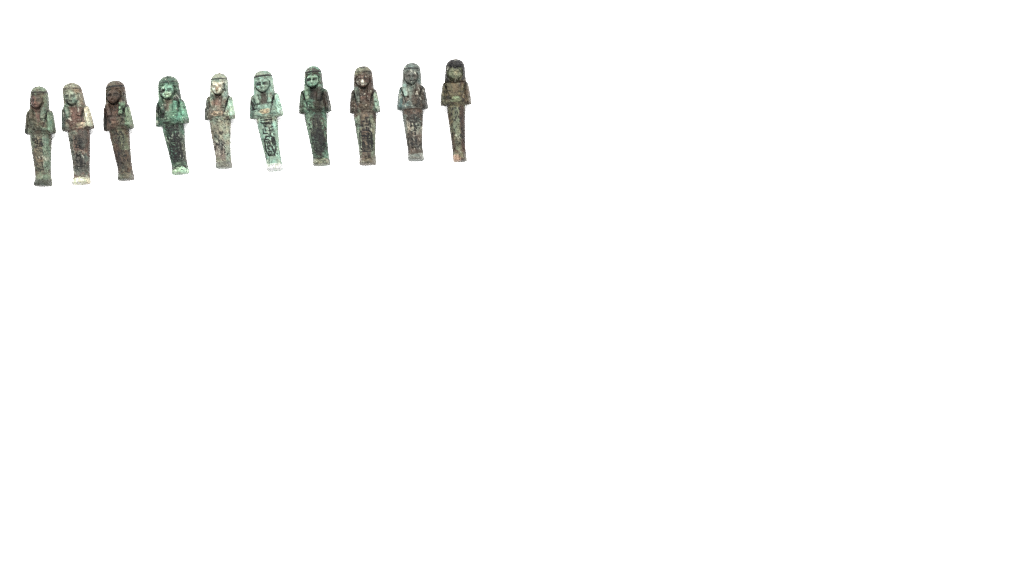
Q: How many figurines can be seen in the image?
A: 10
